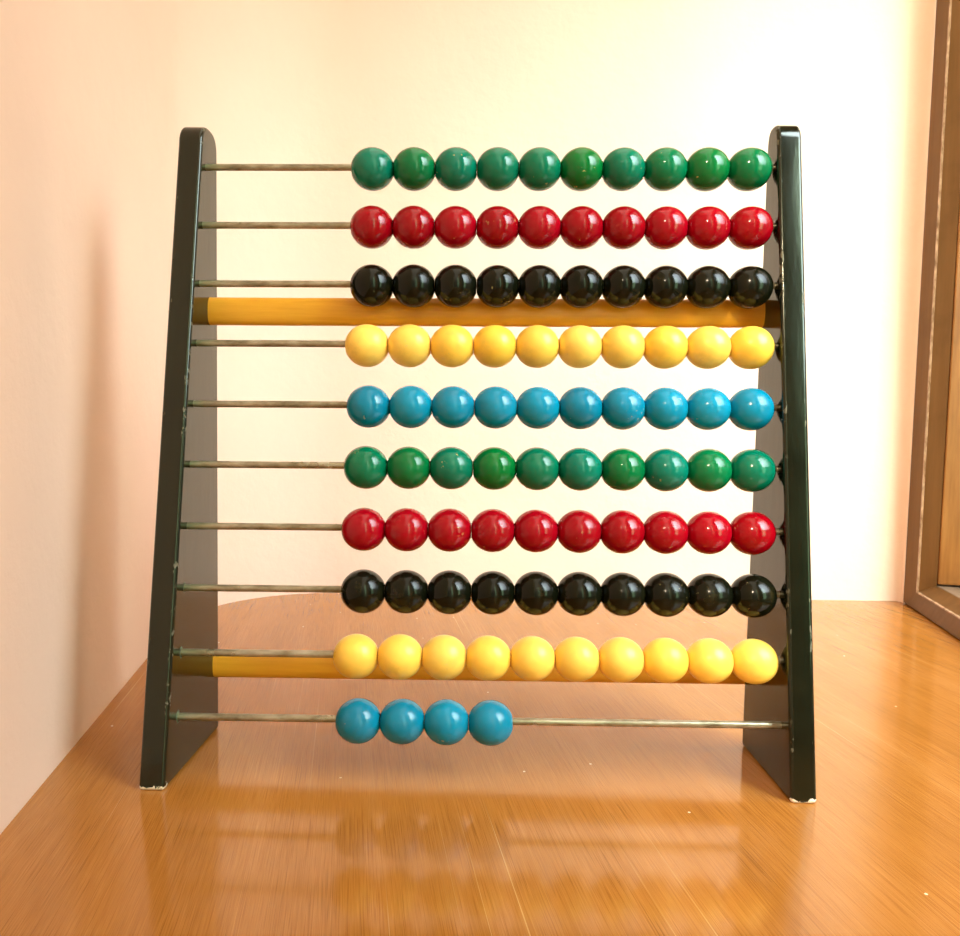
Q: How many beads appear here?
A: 94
